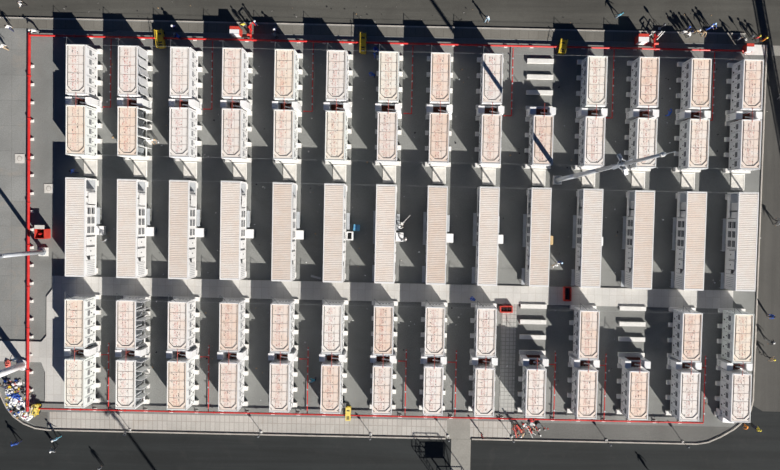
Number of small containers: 53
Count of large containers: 14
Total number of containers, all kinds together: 67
